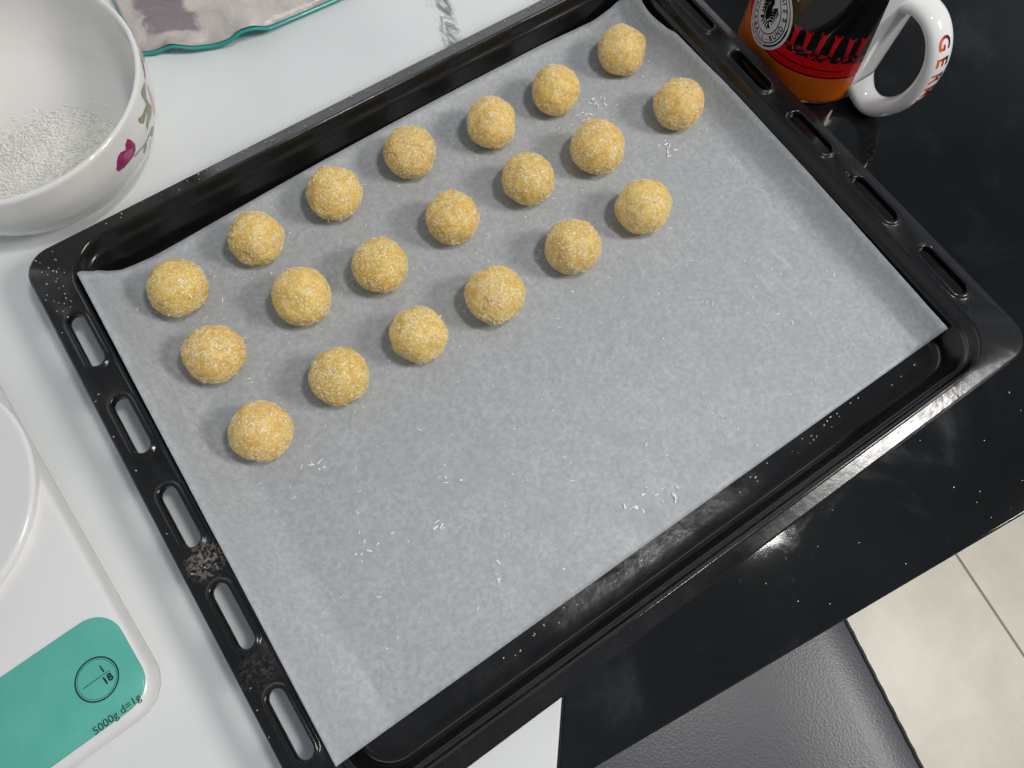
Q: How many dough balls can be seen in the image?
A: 20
